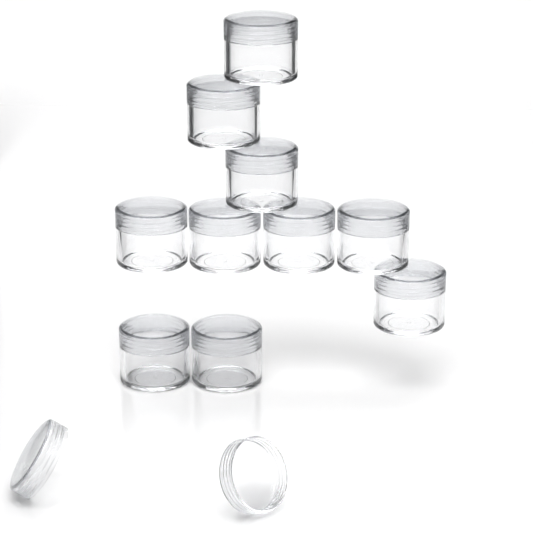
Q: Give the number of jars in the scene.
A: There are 10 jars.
